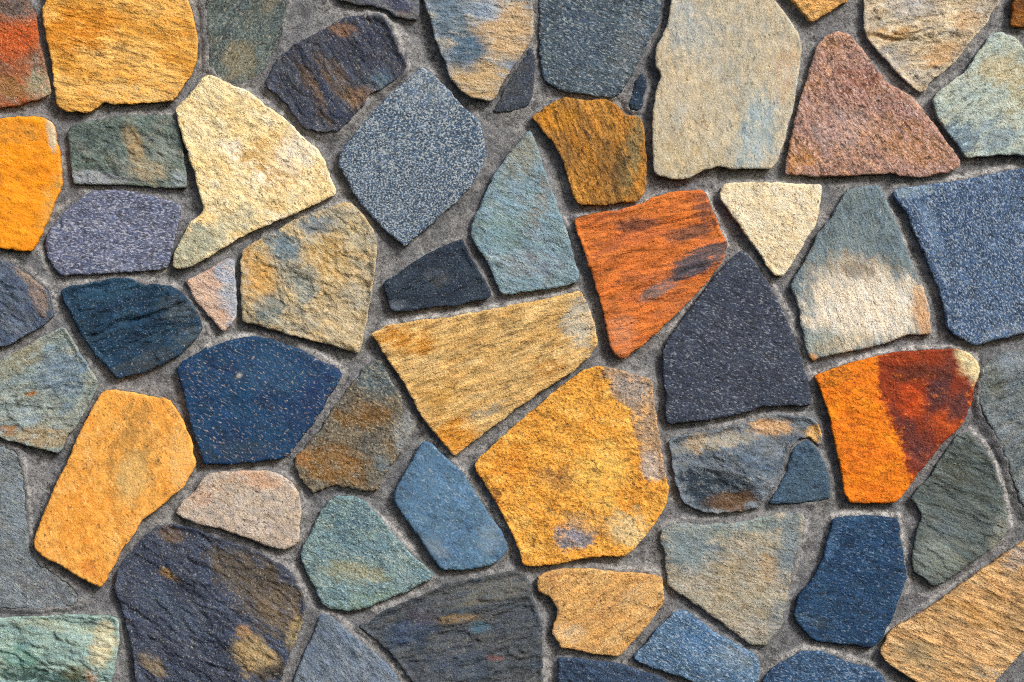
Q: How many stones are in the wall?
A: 58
